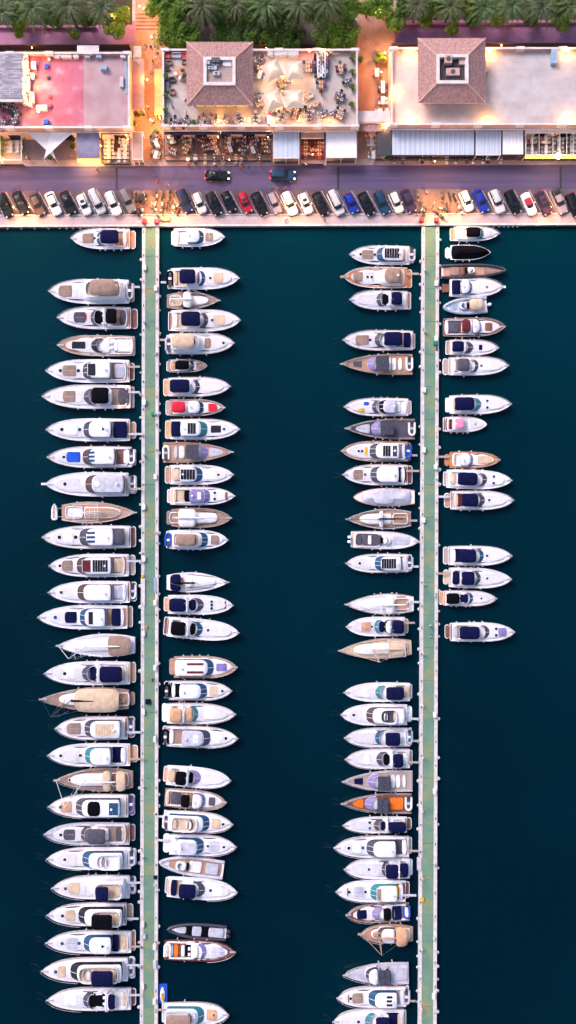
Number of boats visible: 106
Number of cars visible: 35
